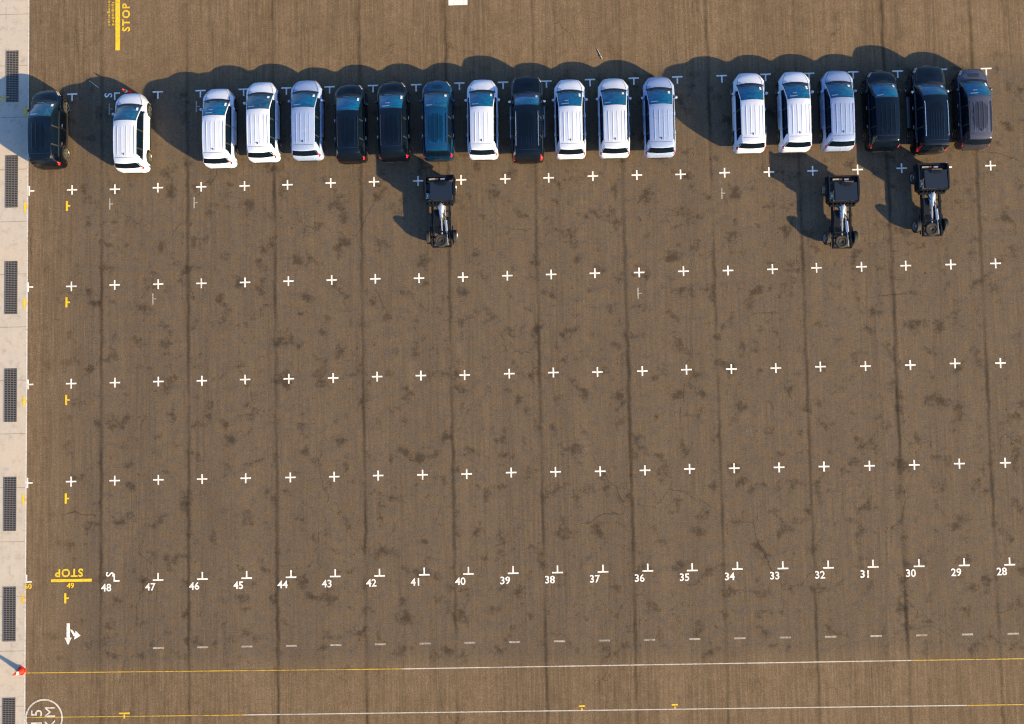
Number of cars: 19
